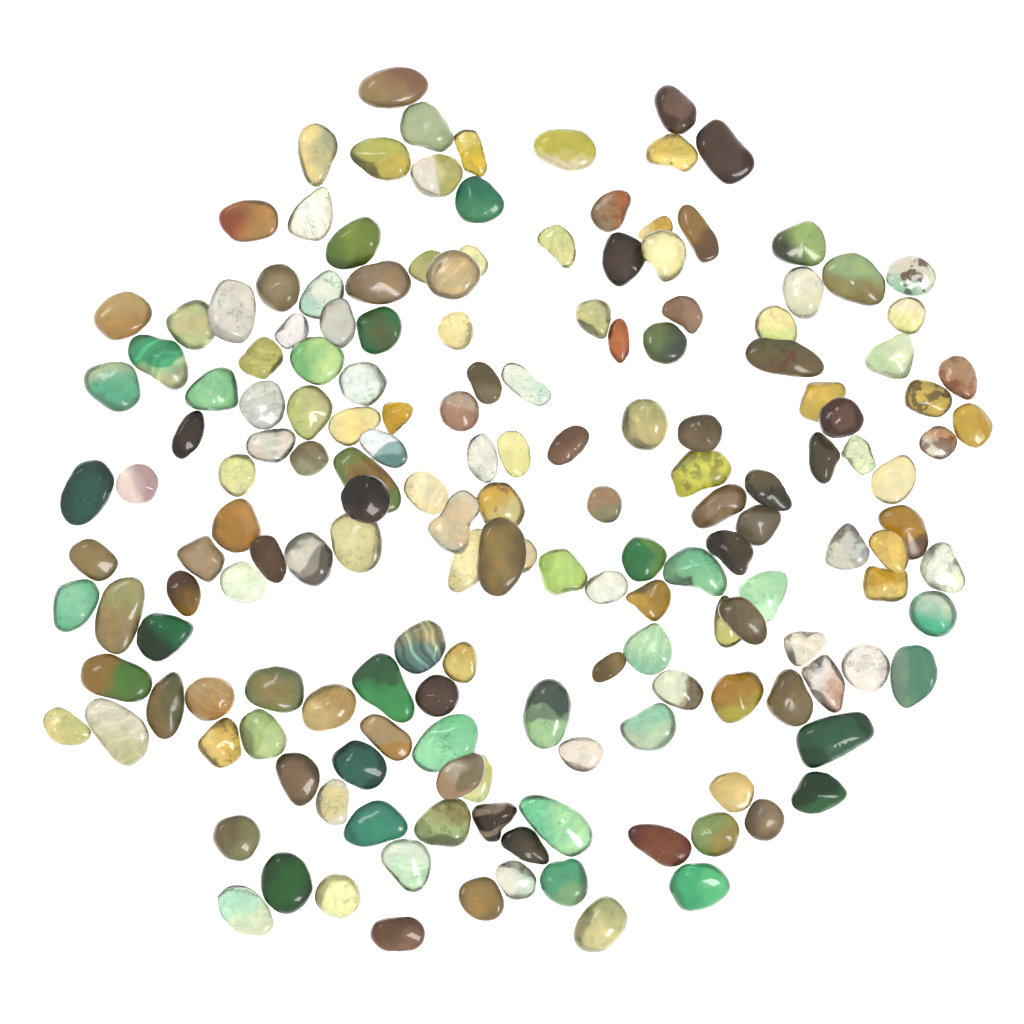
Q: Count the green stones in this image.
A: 44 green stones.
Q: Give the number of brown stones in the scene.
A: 55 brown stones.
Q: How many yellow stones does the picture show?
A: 42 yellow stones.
